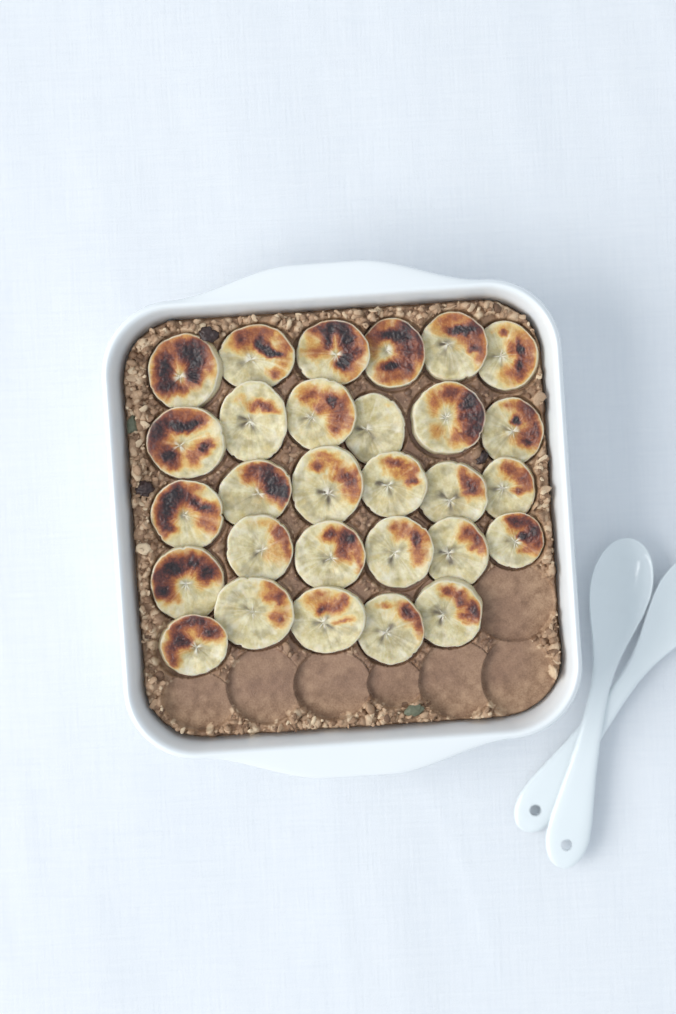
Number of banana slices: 29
